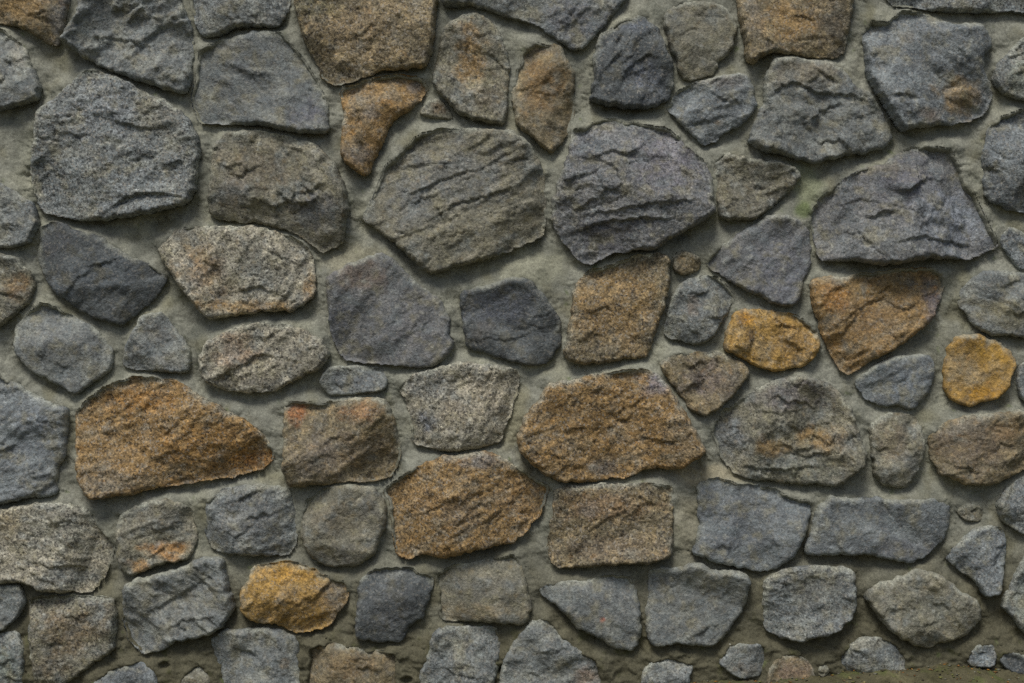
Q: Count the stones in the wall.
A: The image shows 92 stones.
